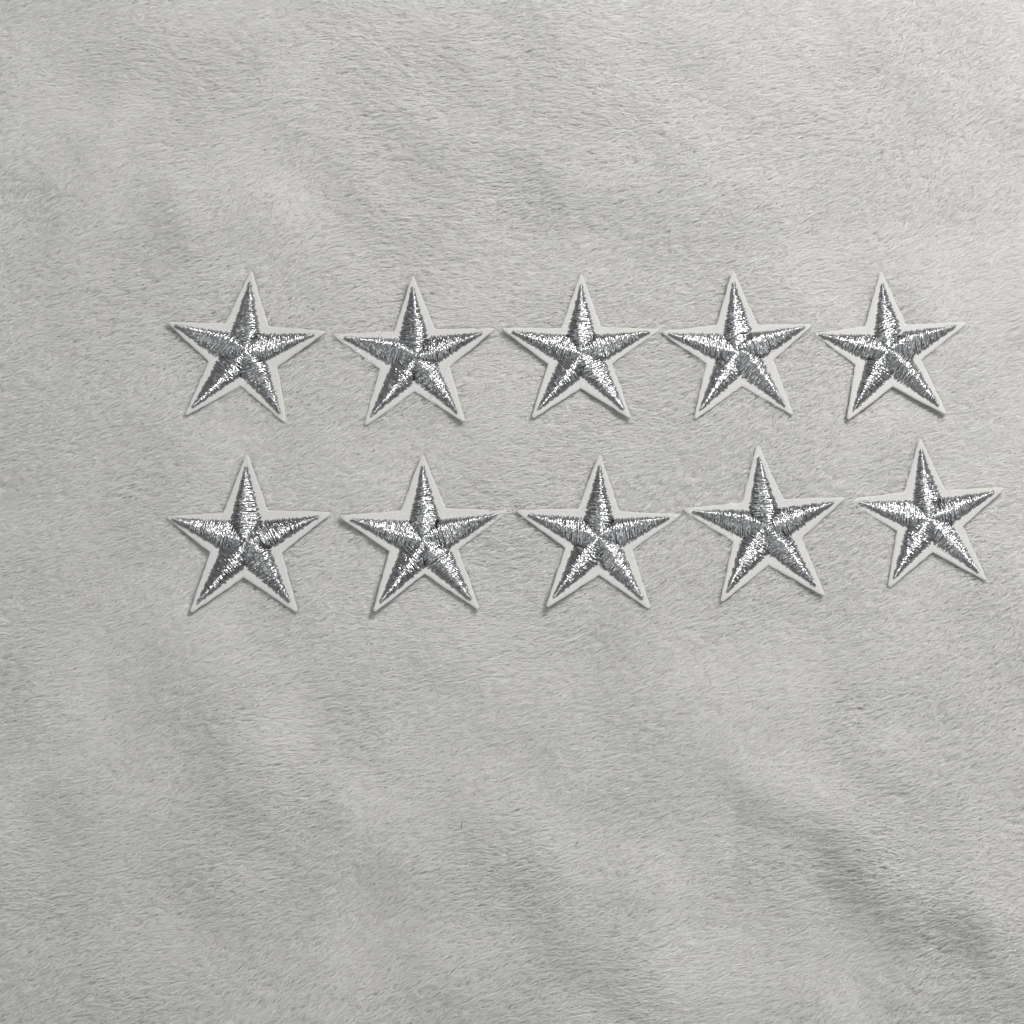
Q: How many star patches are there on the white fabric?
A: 10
